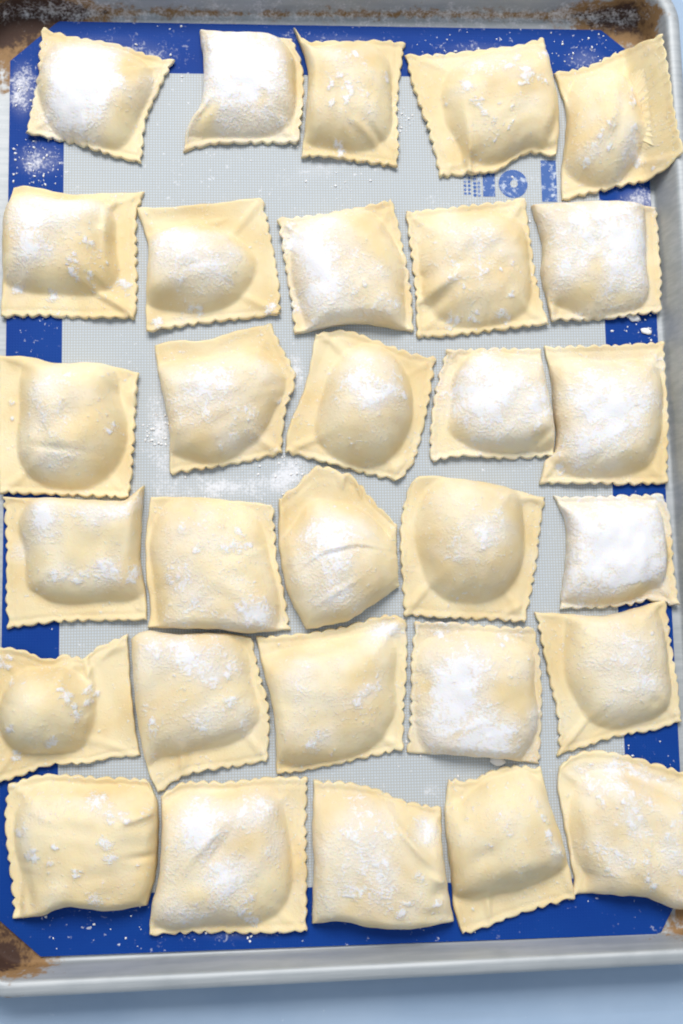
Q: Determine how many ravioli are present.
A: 30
